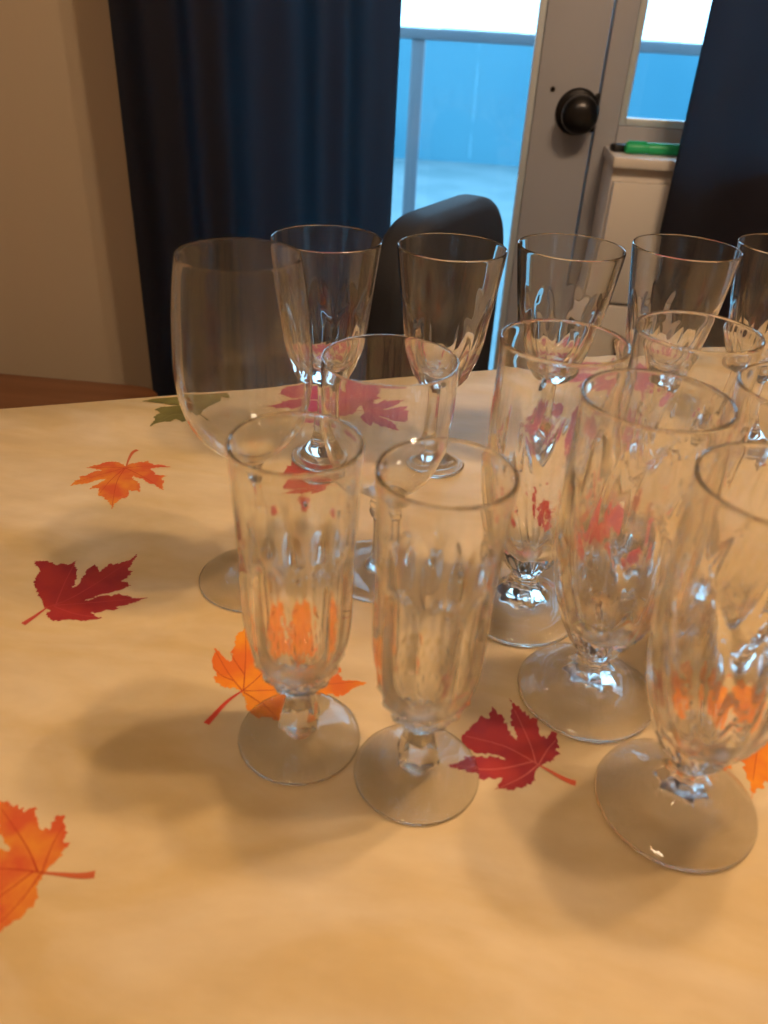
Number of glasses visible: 14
